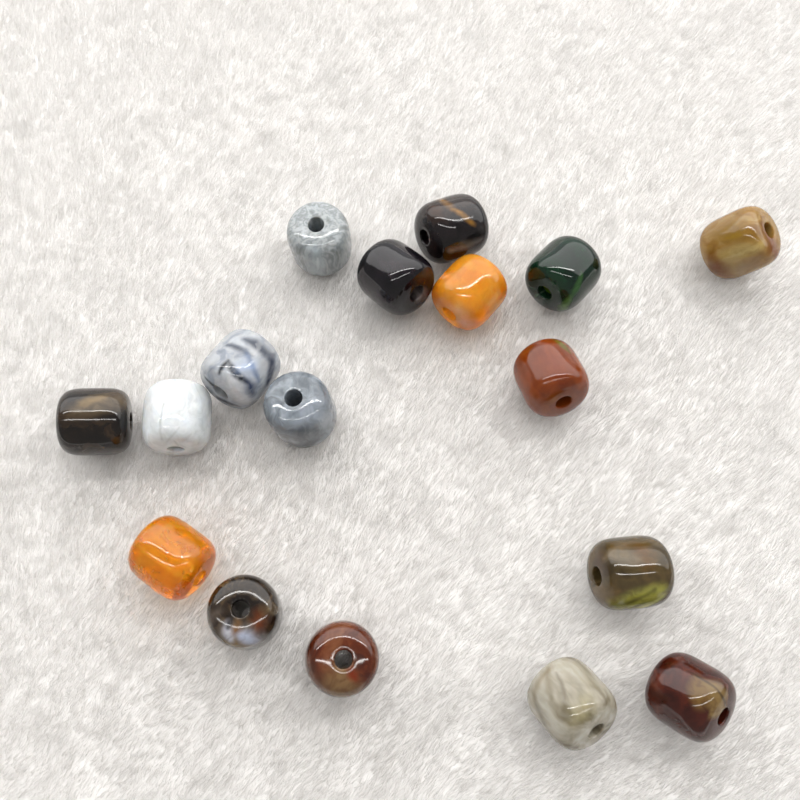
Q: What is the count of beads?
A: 17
